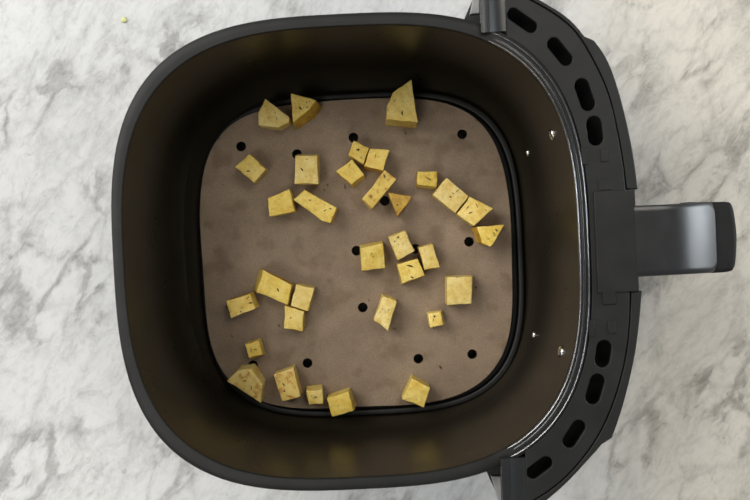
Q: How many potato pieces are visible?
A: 33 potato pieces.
